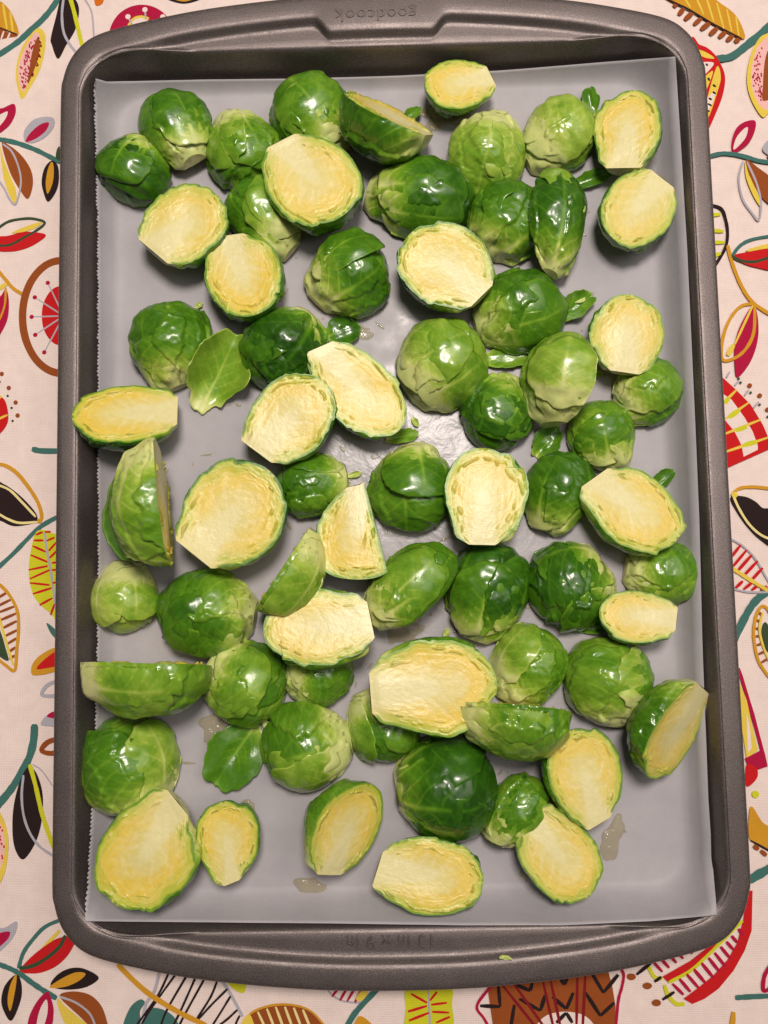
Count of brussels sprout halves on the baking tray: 67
